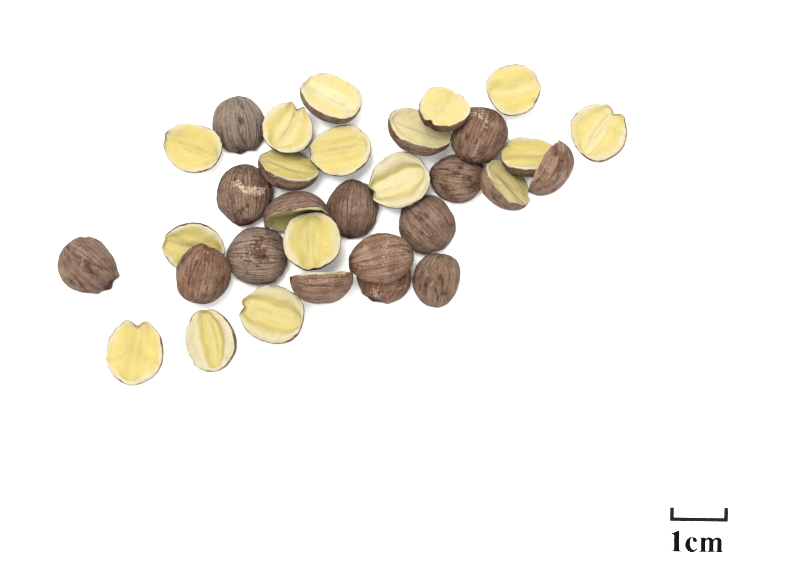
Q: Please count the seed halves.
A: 32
